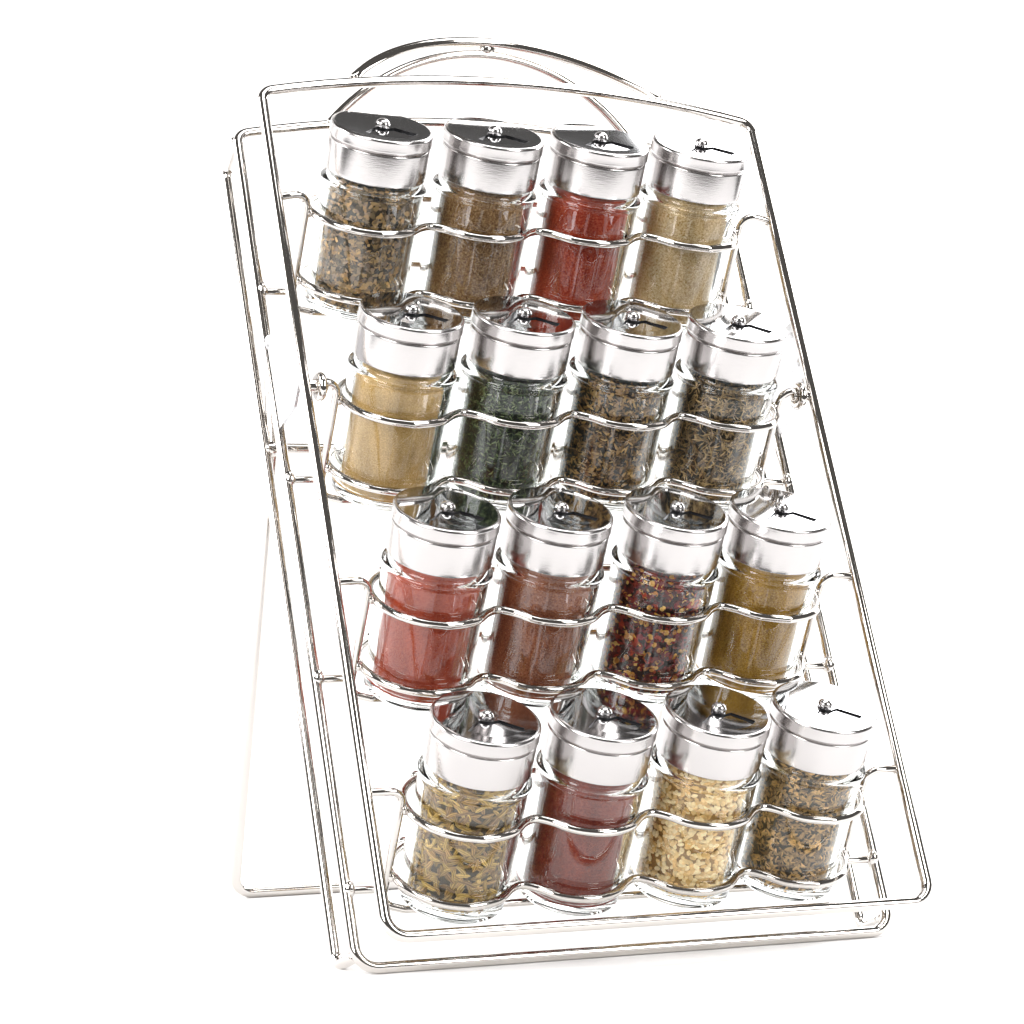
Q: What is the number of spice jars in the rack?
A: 16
